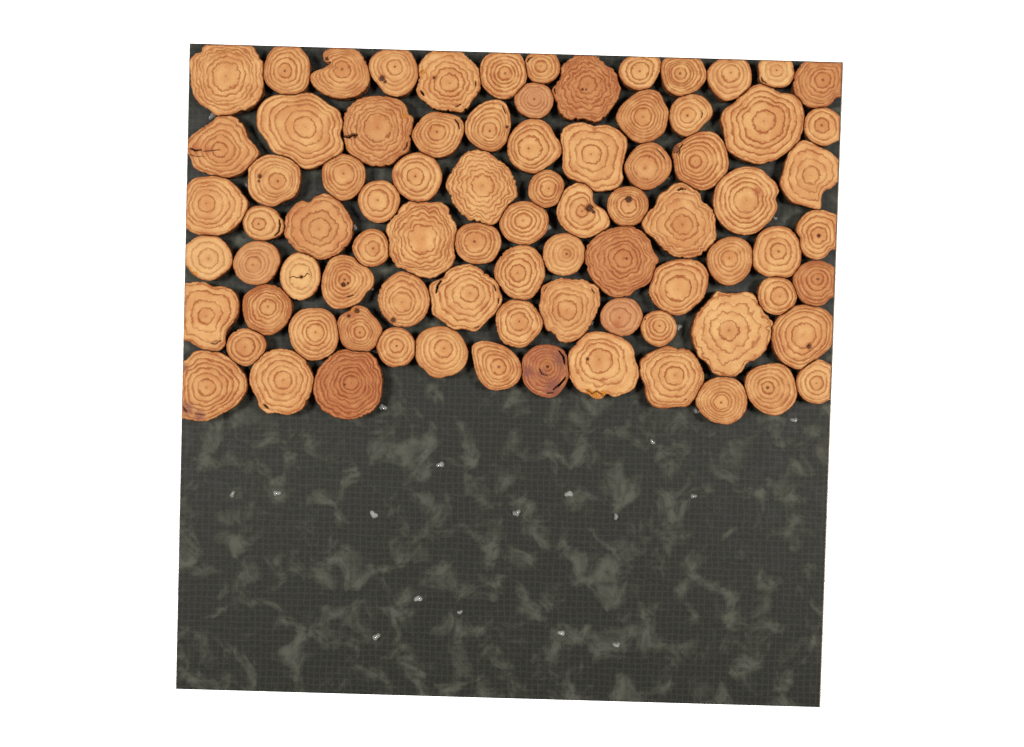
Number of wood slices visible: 83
